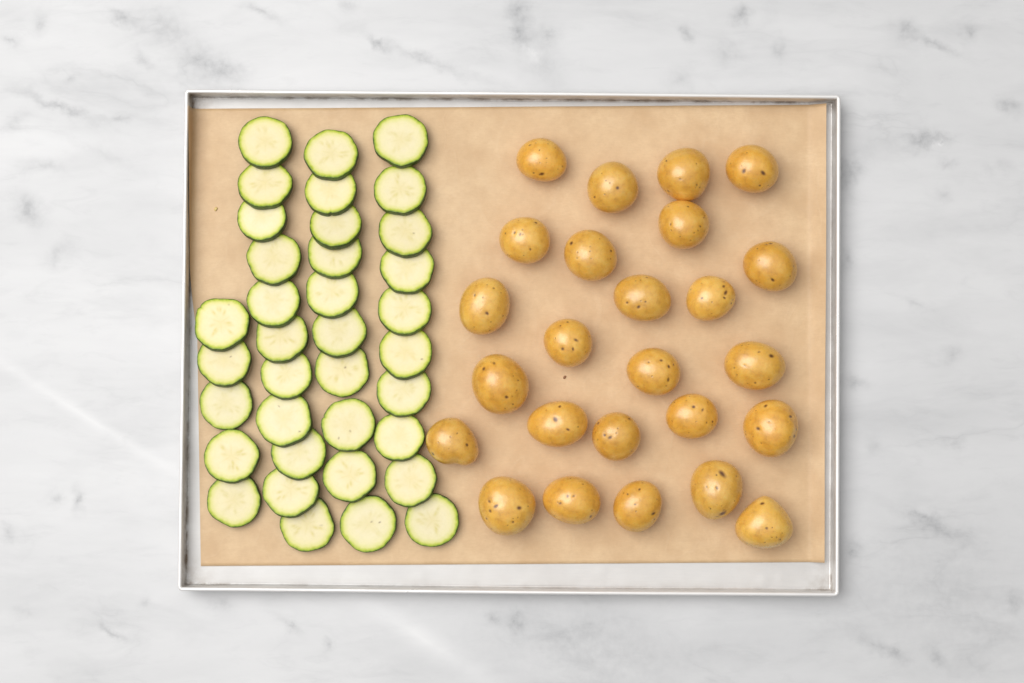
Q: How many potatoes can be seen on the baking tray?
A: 25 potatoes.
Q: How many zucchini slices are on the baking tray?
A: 36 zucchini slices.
